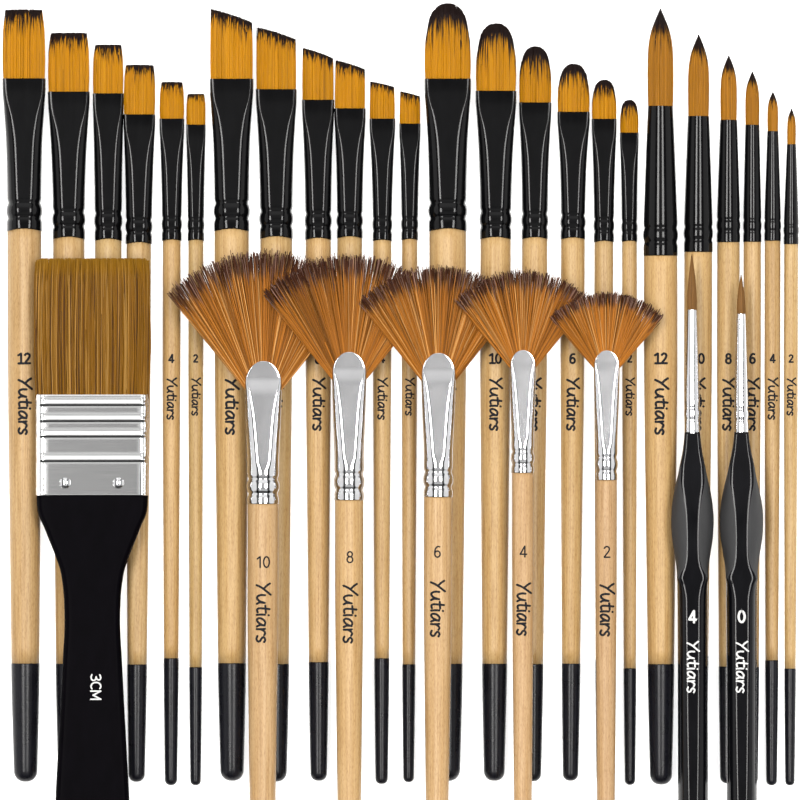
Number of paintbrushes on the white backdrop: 32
